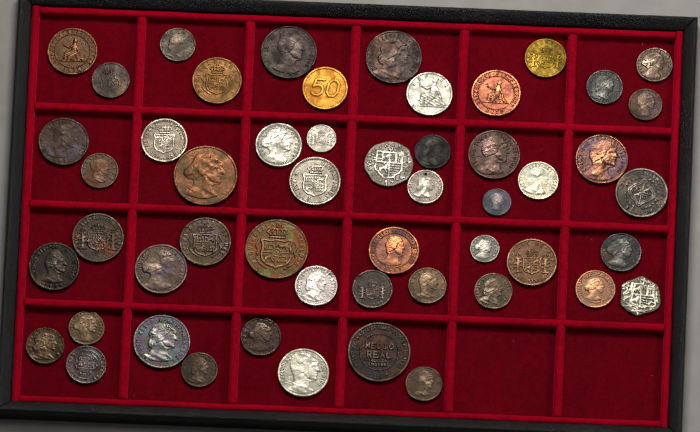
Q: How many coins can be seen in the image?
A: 52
